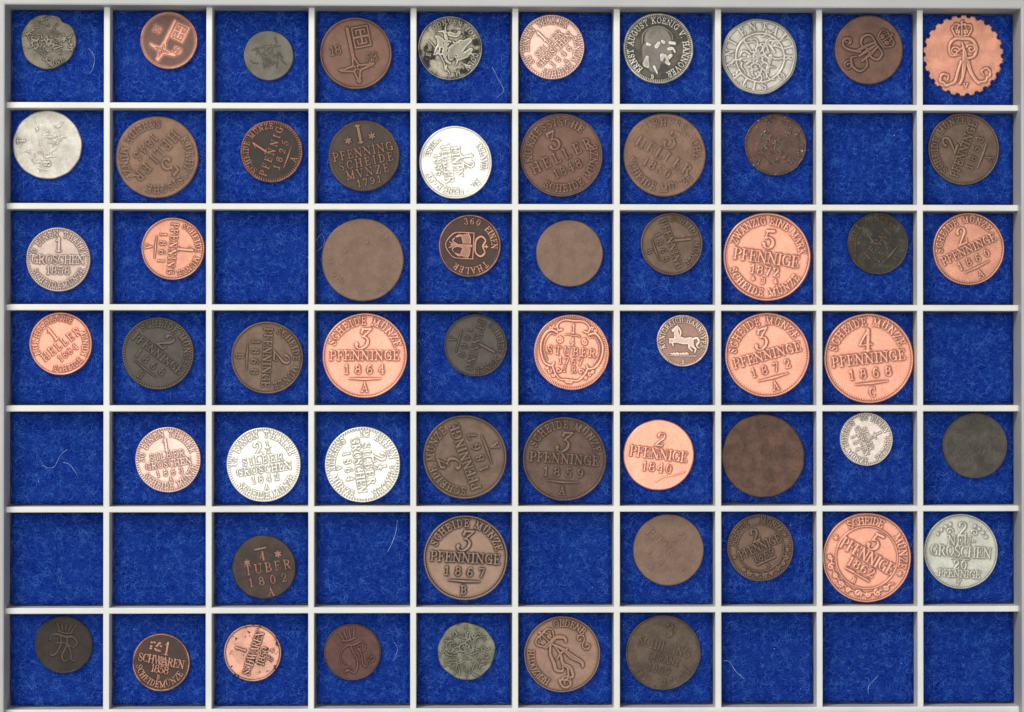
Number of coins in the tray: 59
